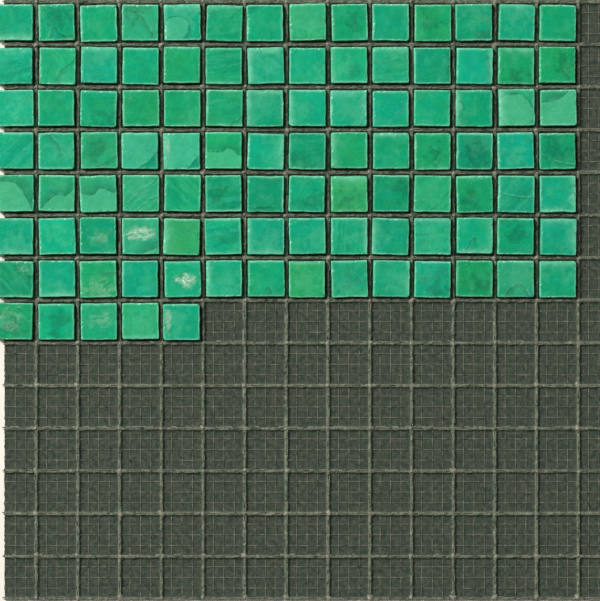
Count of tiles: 103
